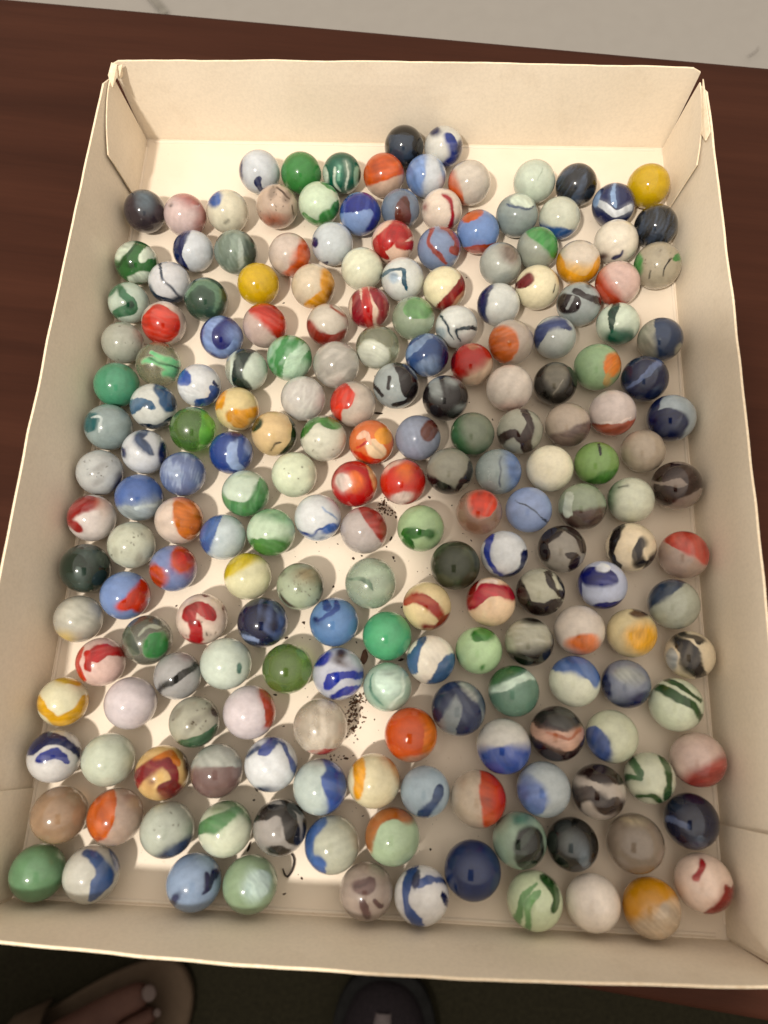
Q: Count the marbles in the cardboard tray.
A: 200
